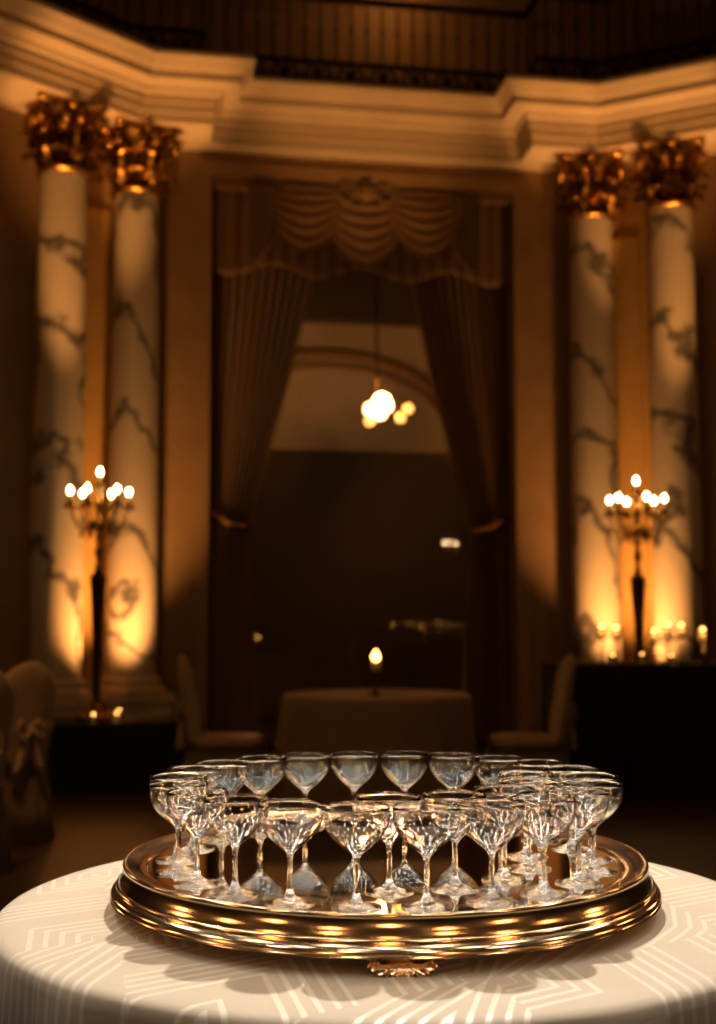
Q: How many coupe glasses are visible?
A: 27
